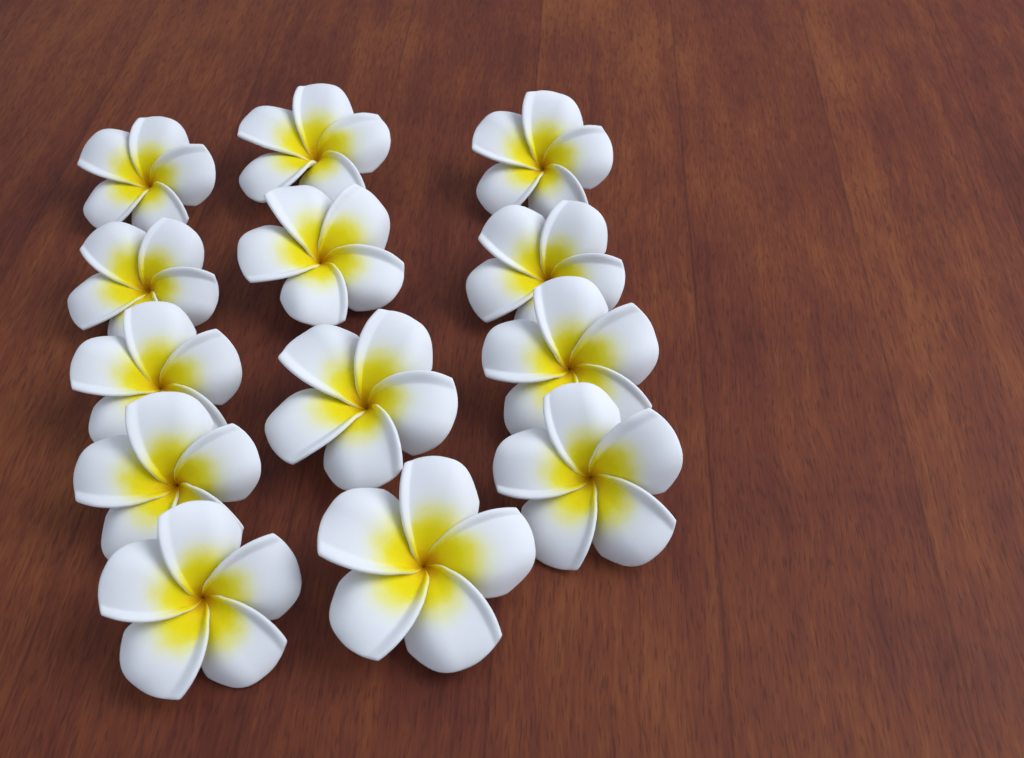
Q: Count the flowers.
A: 13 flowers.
